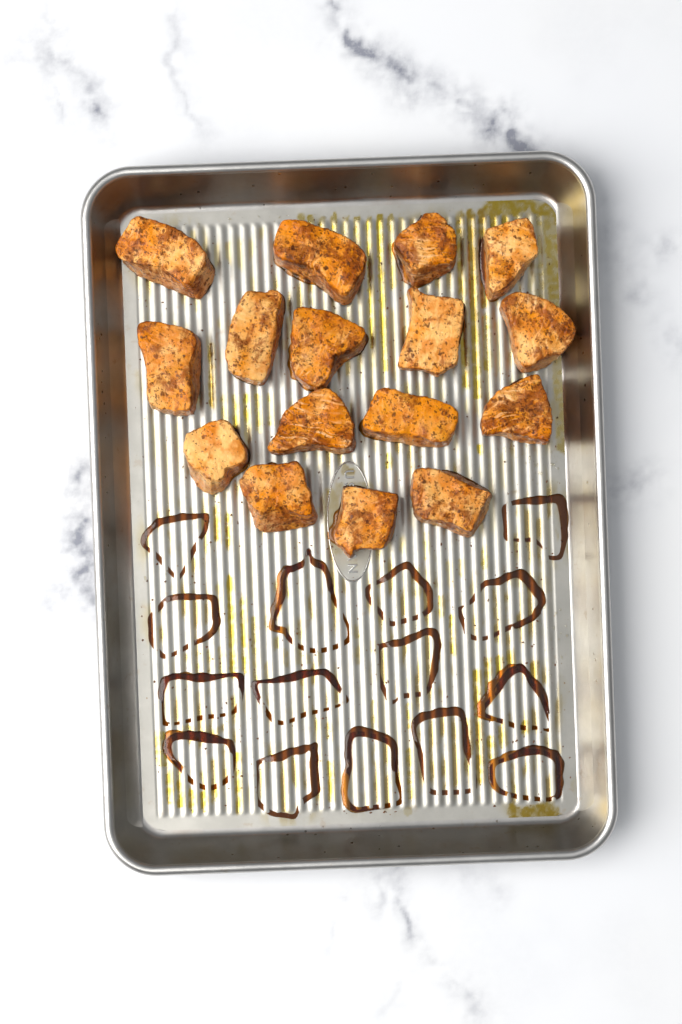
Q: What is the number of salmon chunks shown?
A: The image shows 16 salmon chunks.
